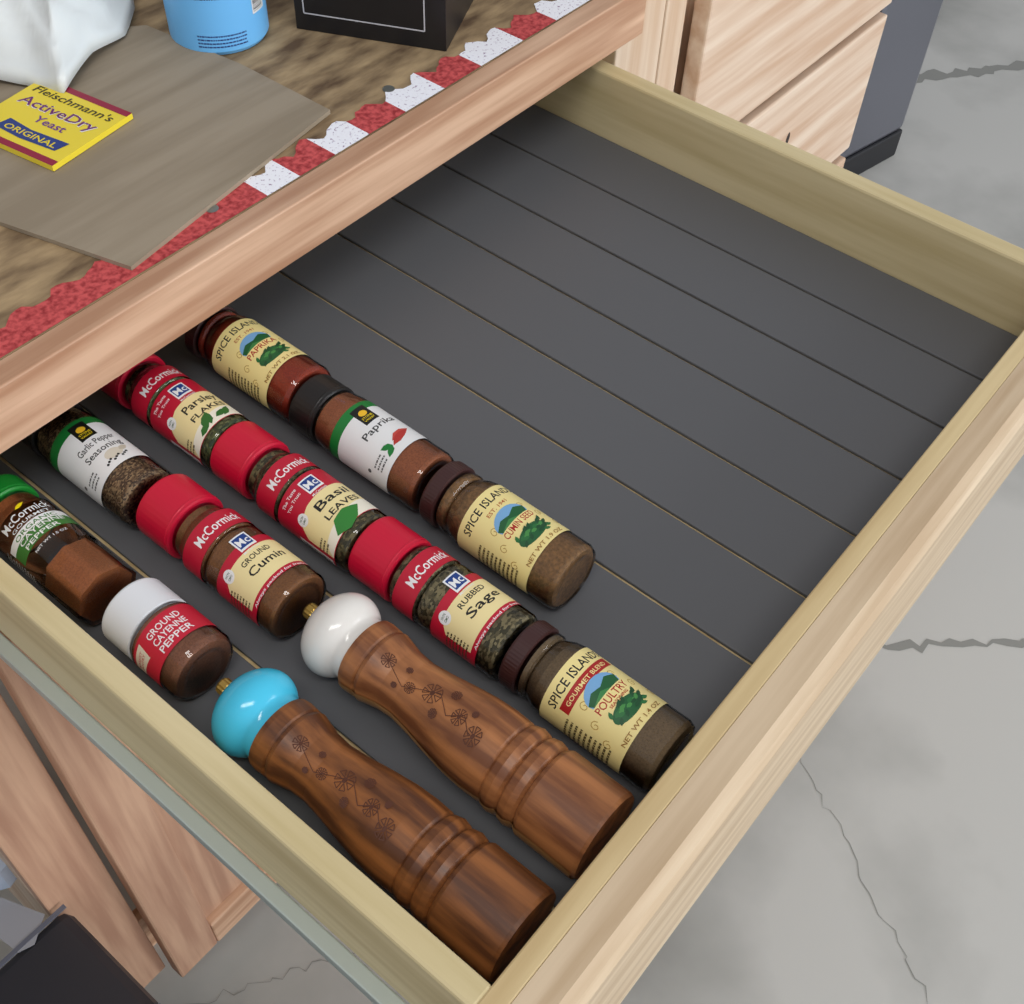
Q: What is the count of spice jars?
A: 11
